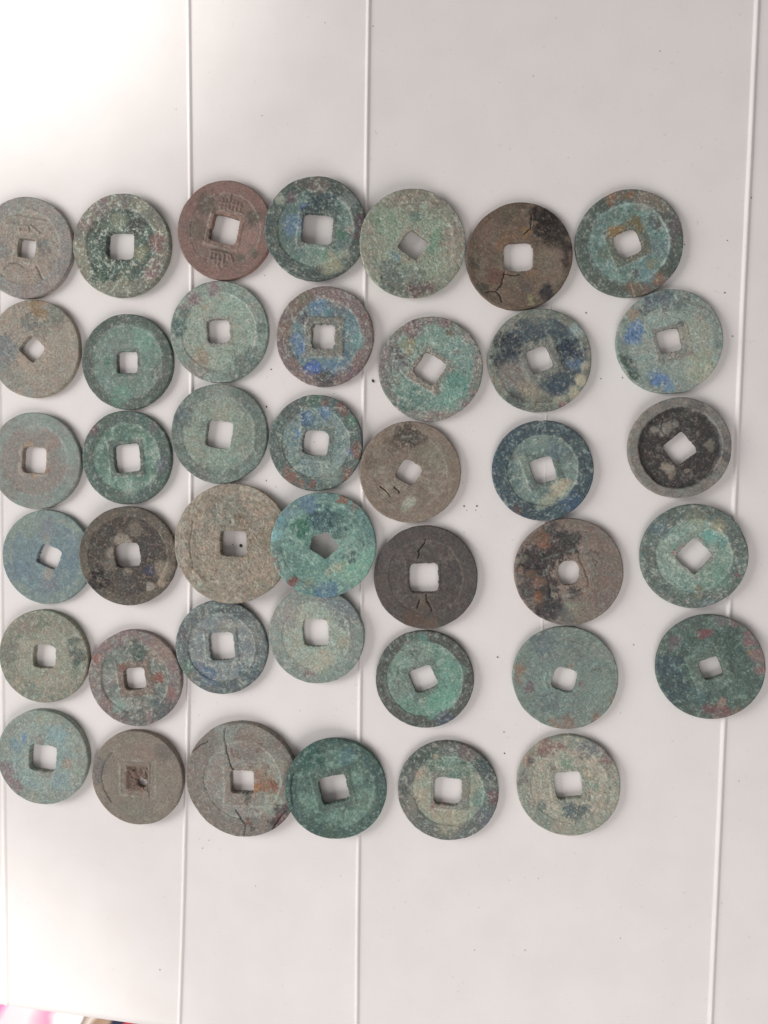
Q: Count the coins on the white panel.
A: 41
